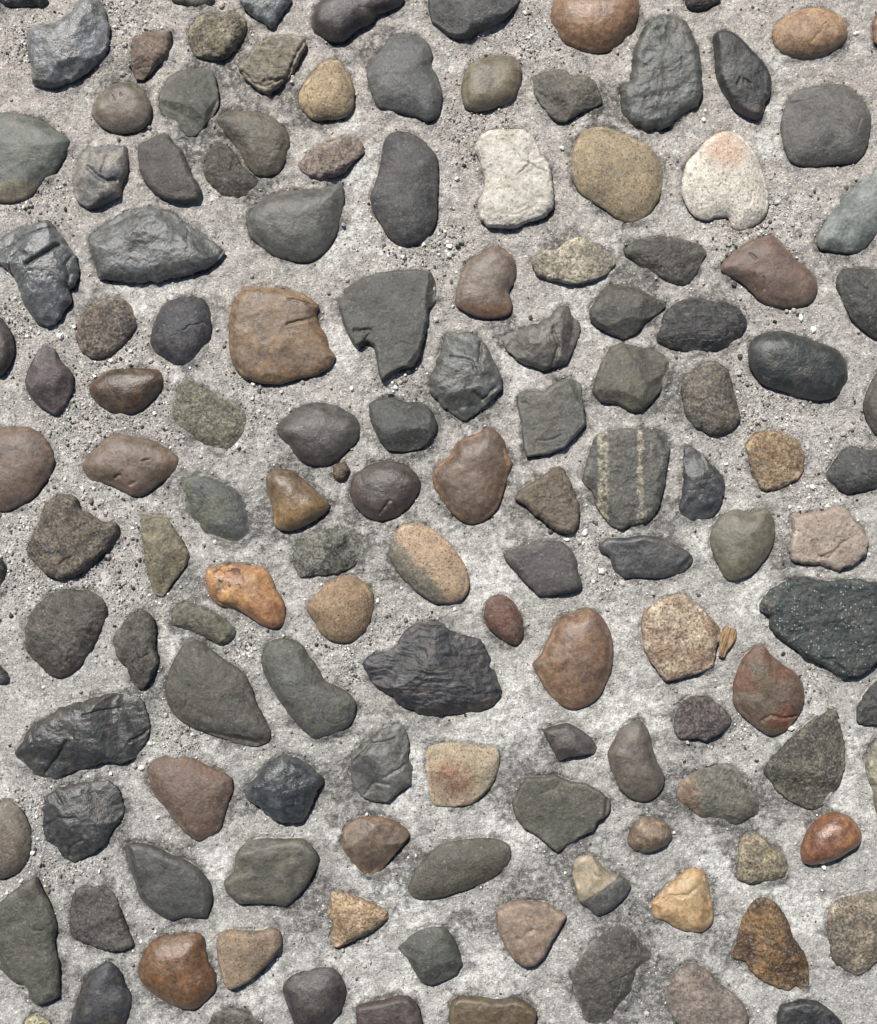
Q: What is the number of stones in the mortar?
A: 137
